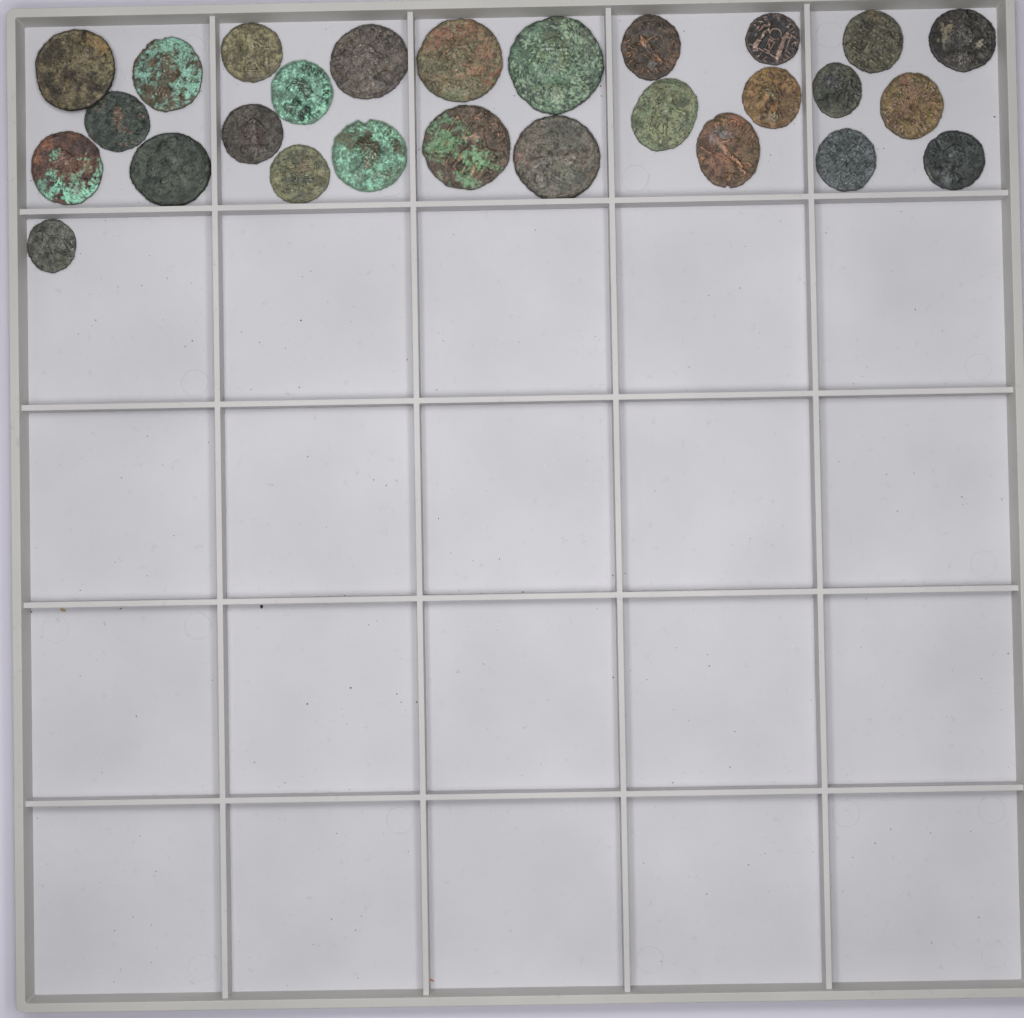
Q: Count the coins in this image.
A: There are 27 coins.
